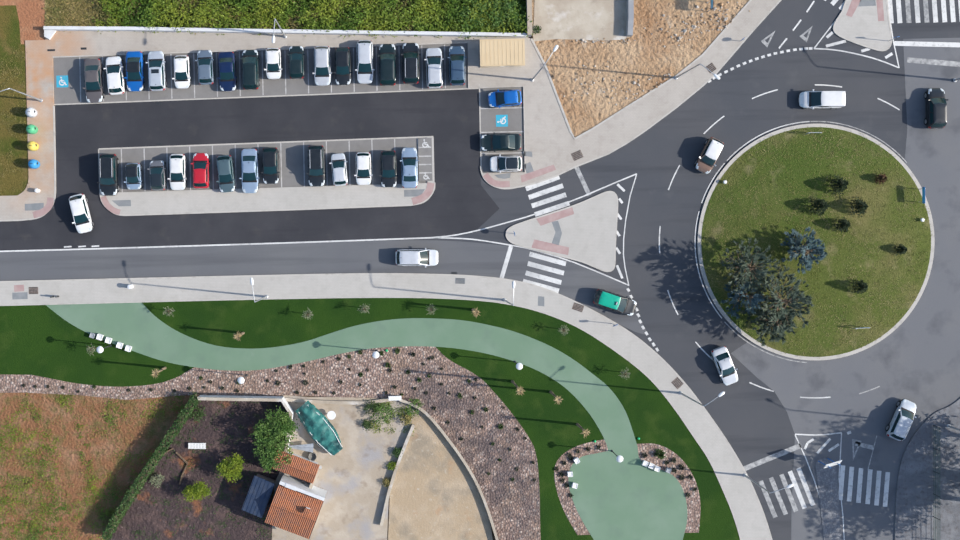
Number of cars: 41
